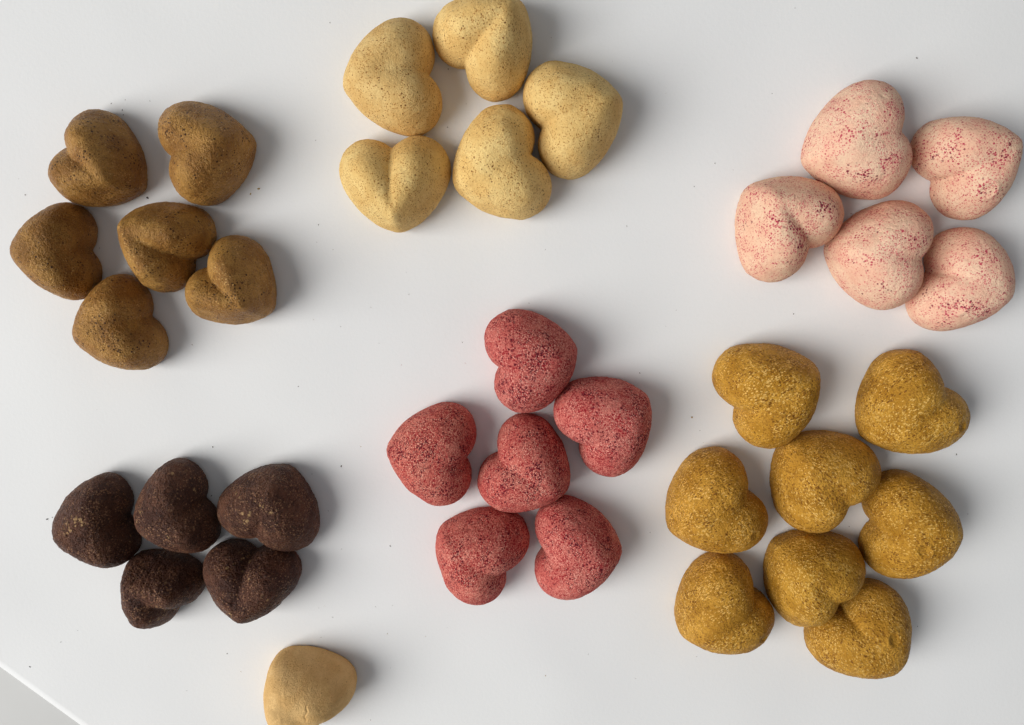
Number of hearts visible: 36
